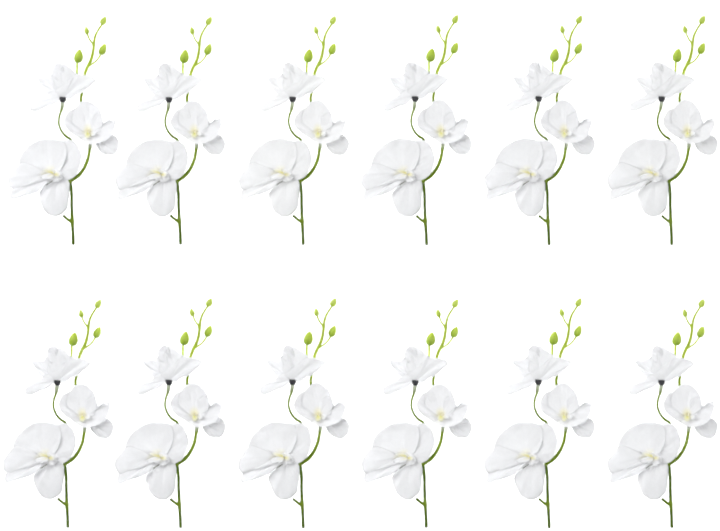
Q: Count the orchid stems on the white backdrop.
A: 12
